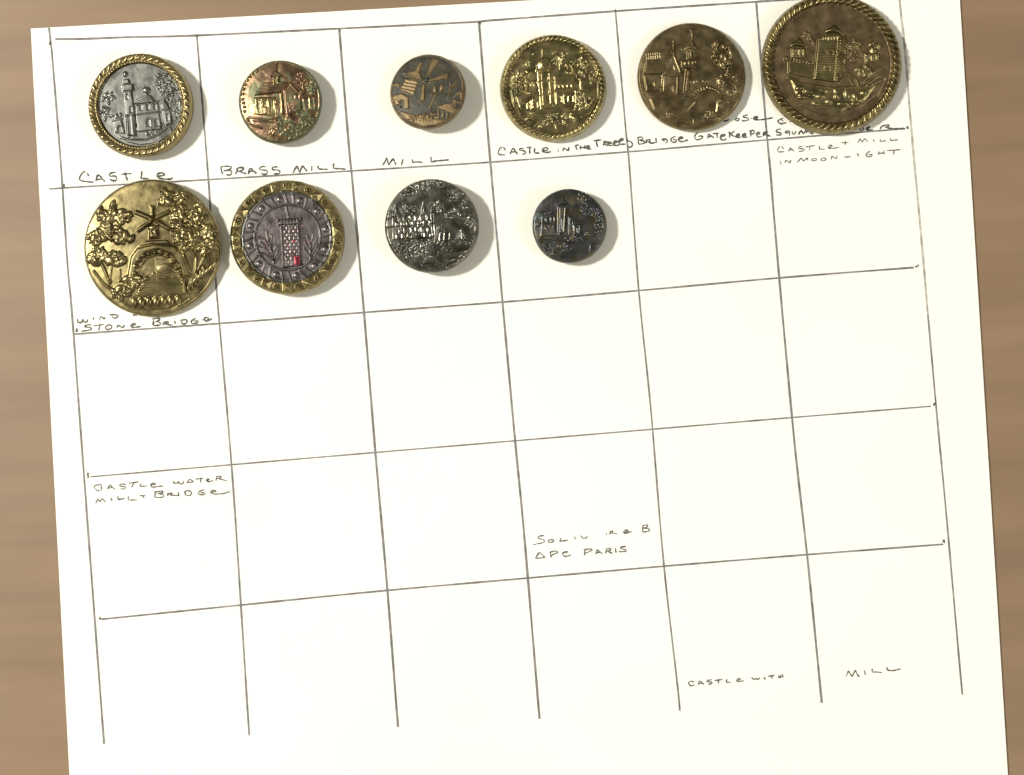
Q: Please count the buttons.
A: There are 10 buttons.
